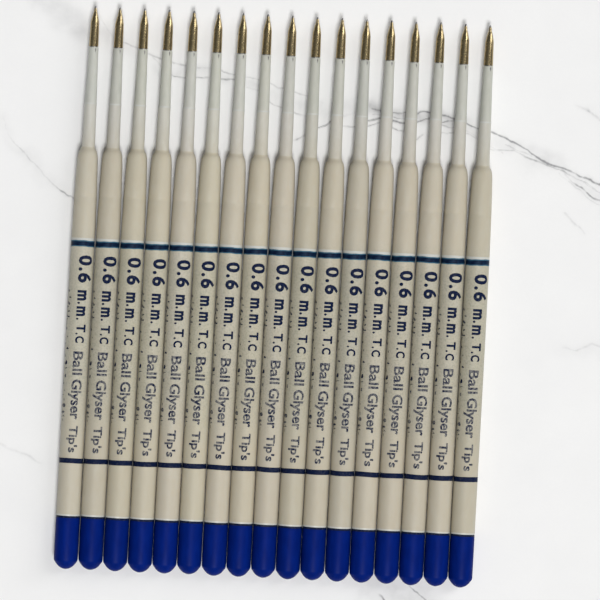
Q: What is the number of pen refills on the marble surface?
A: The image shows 17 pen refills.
